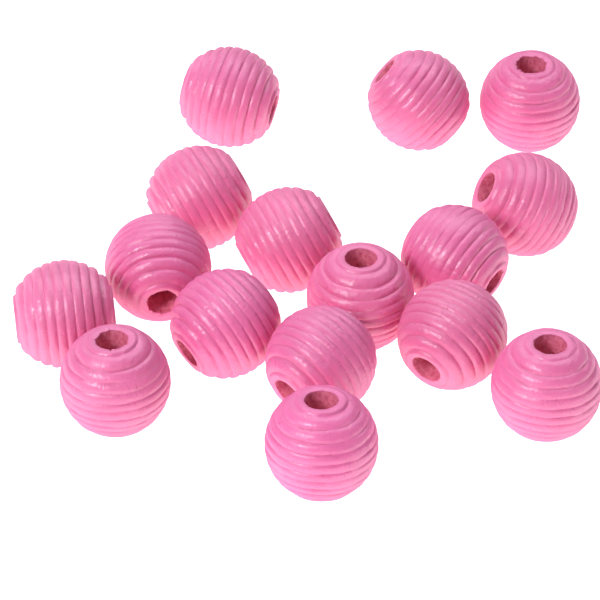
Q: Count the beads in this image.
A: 16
